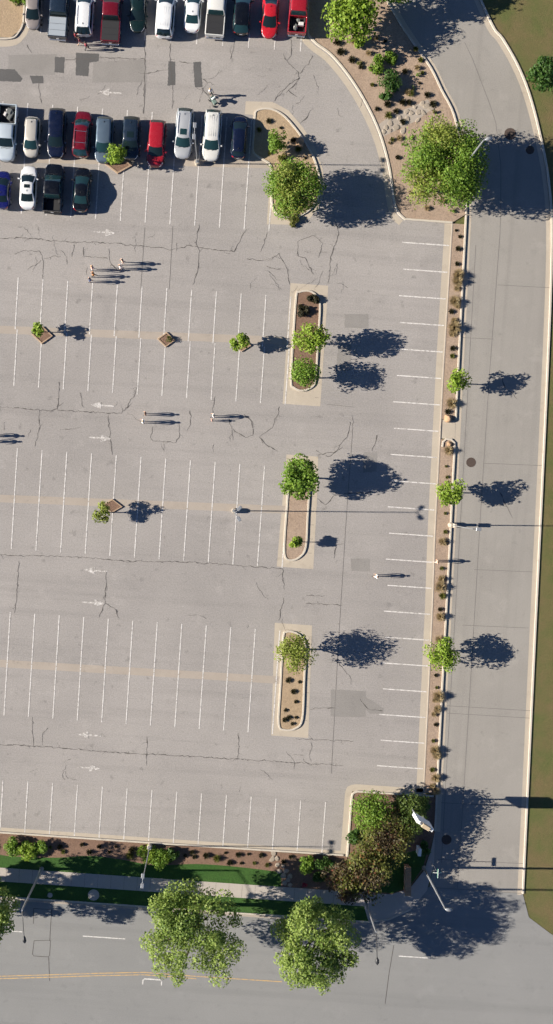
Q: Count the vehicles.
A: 25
